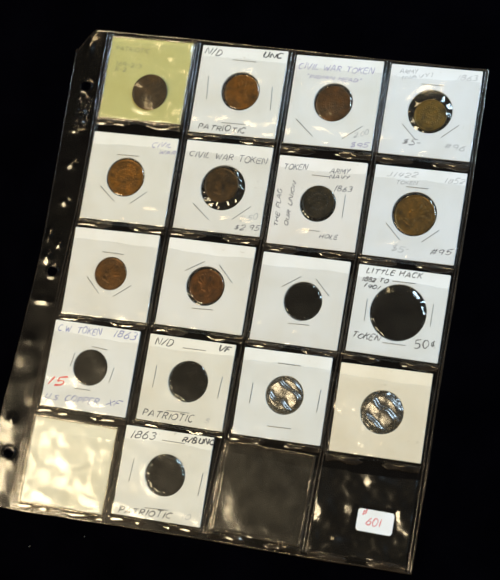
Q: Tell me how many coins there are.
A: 10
